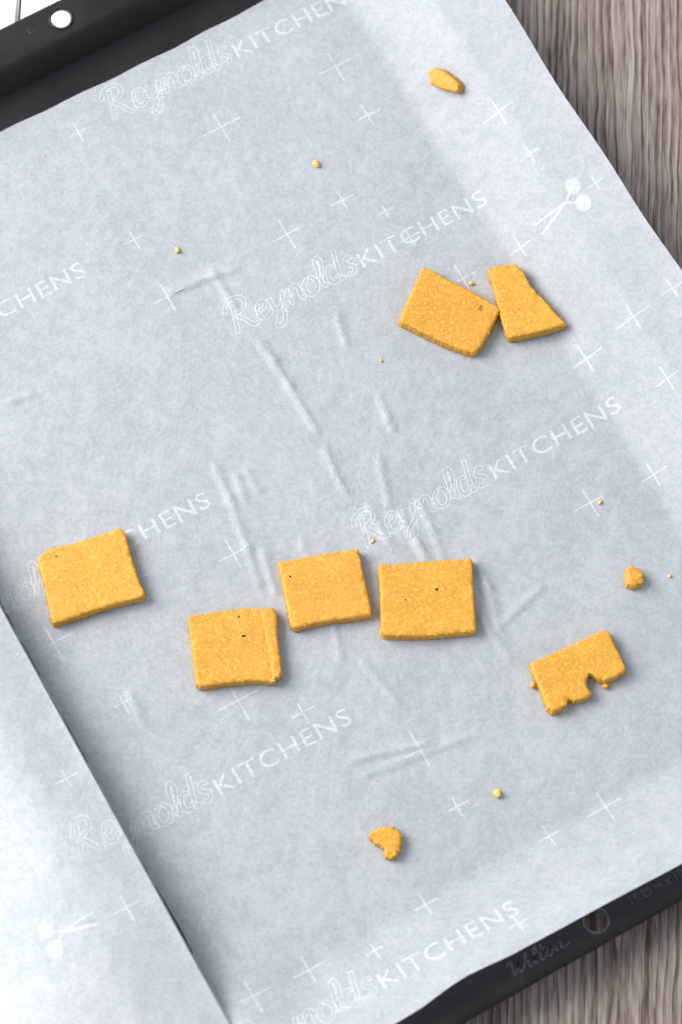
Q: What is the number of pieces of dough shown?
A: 10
